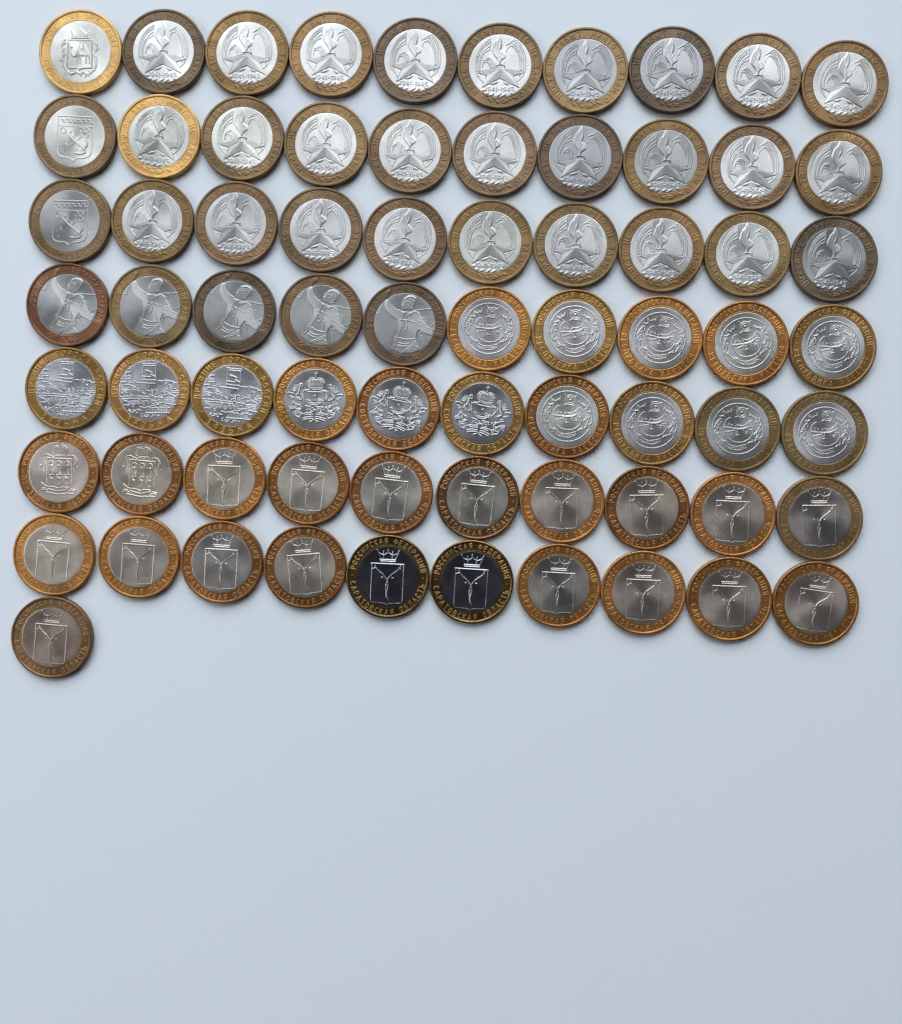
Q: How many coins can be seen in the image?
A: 71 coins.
